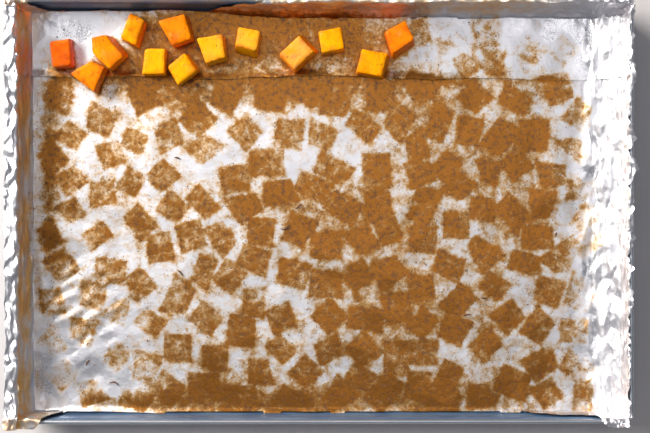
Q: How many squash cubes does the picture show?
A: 13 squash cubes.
